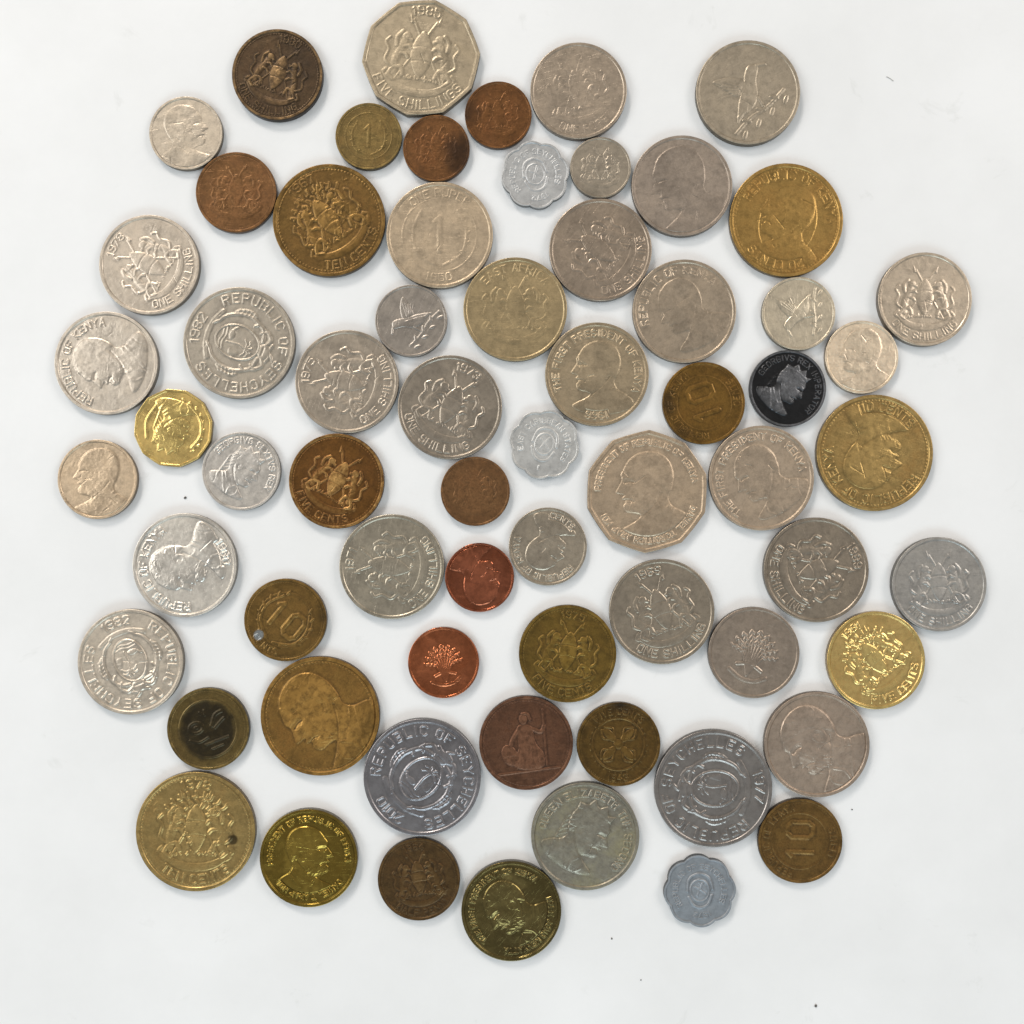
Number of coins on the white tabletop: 66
